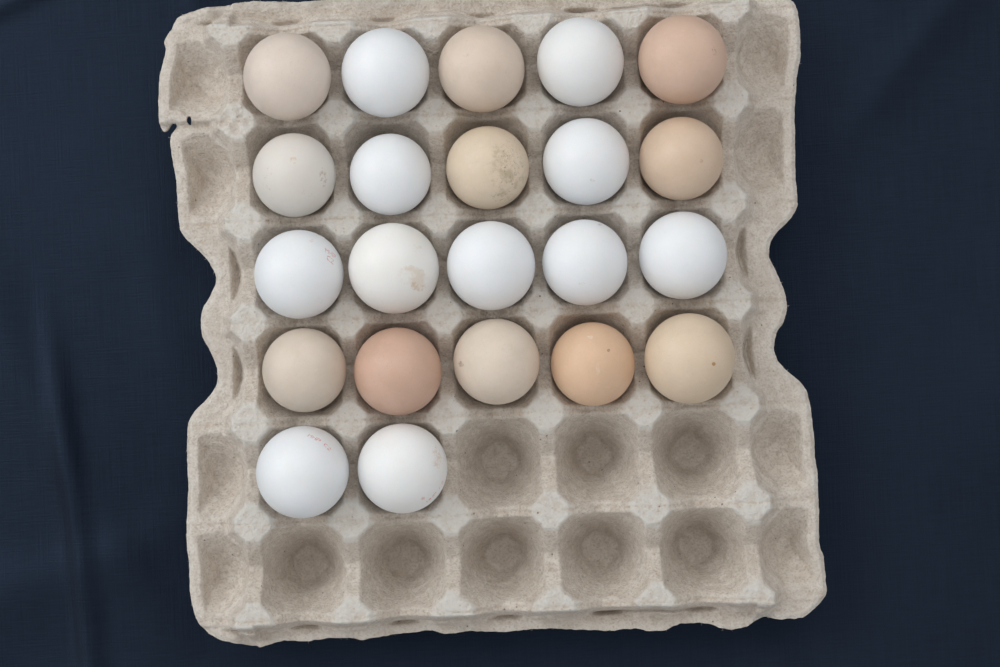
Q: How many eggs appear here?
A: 22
